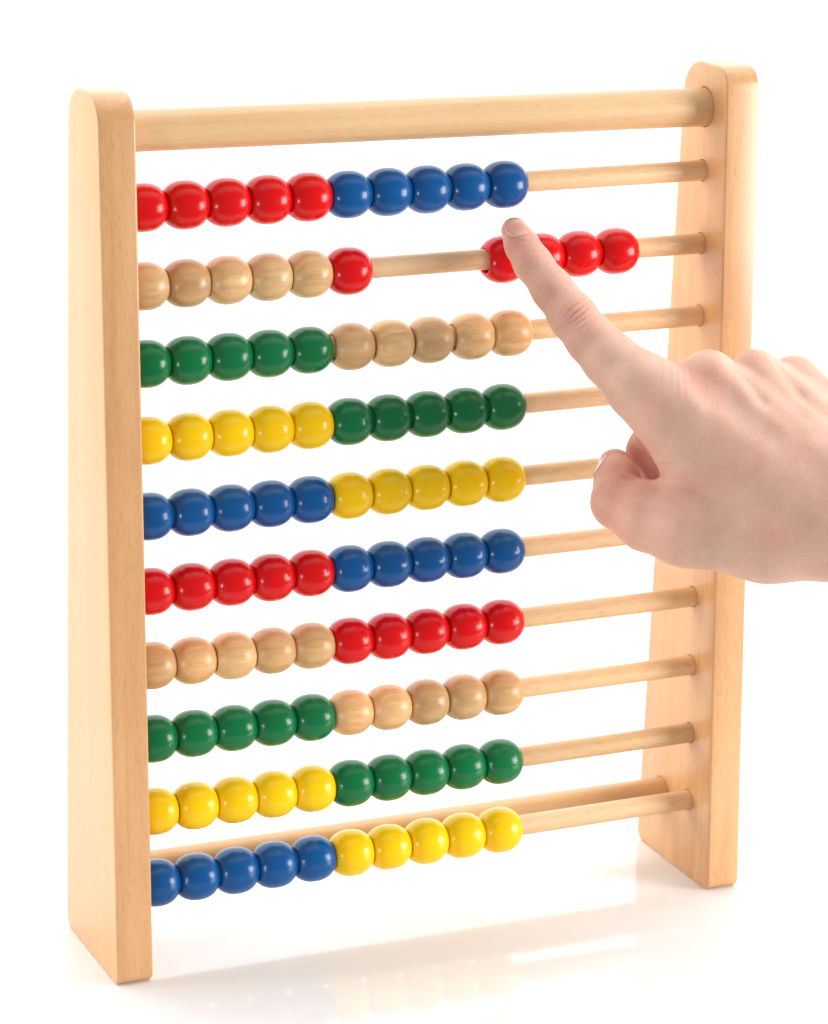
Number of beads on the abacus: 100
